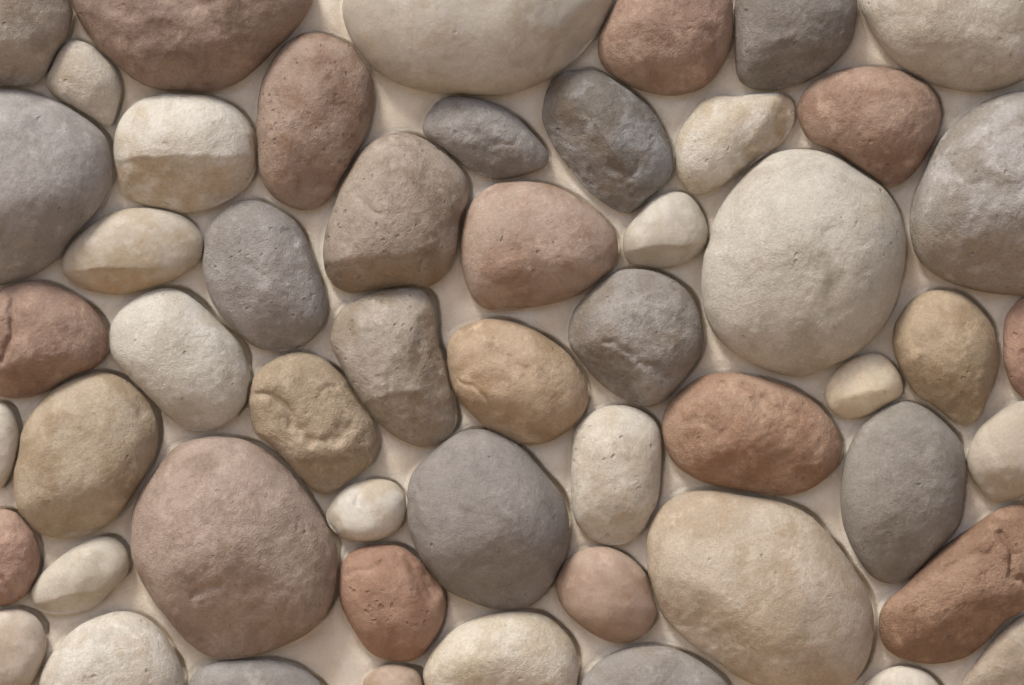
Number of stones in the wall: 53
